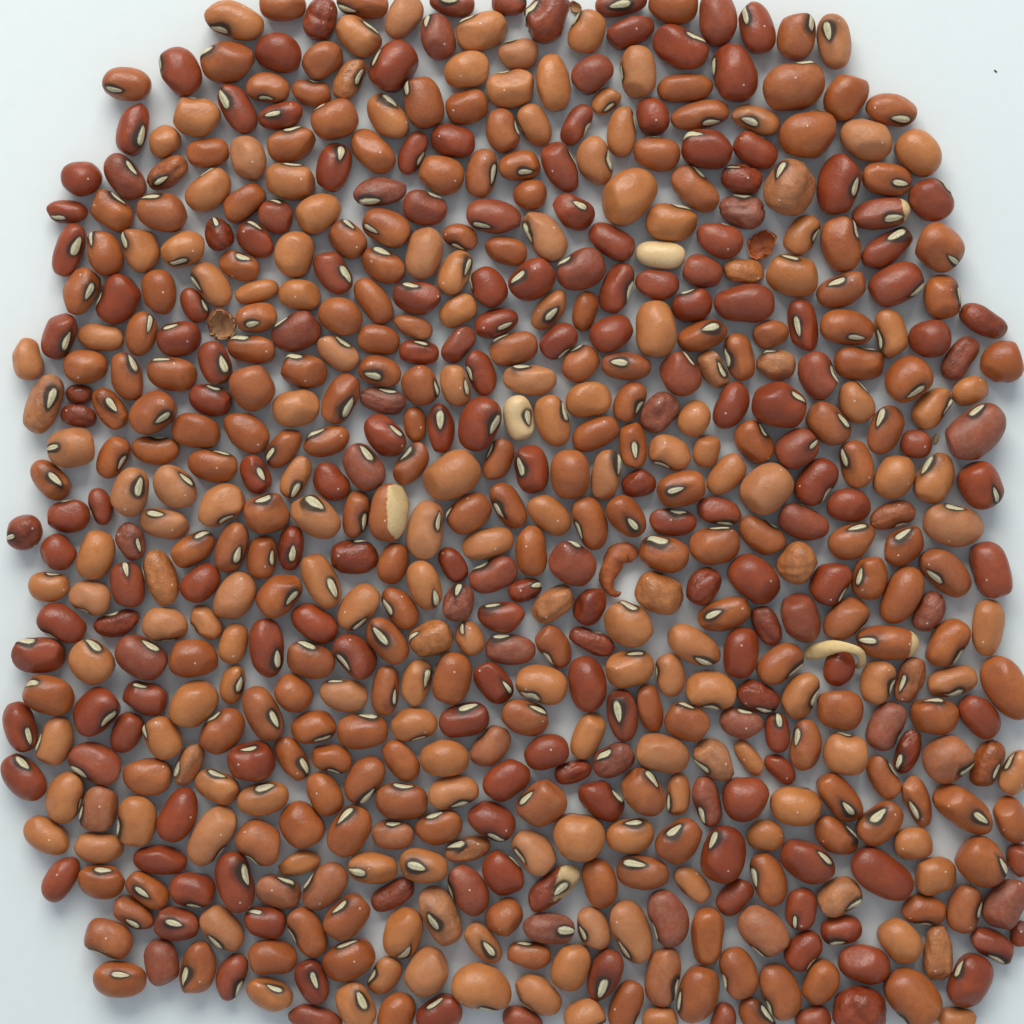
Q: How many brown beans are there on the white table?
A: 199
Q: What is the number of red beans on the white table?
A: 194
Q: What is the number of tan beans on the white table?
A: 161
